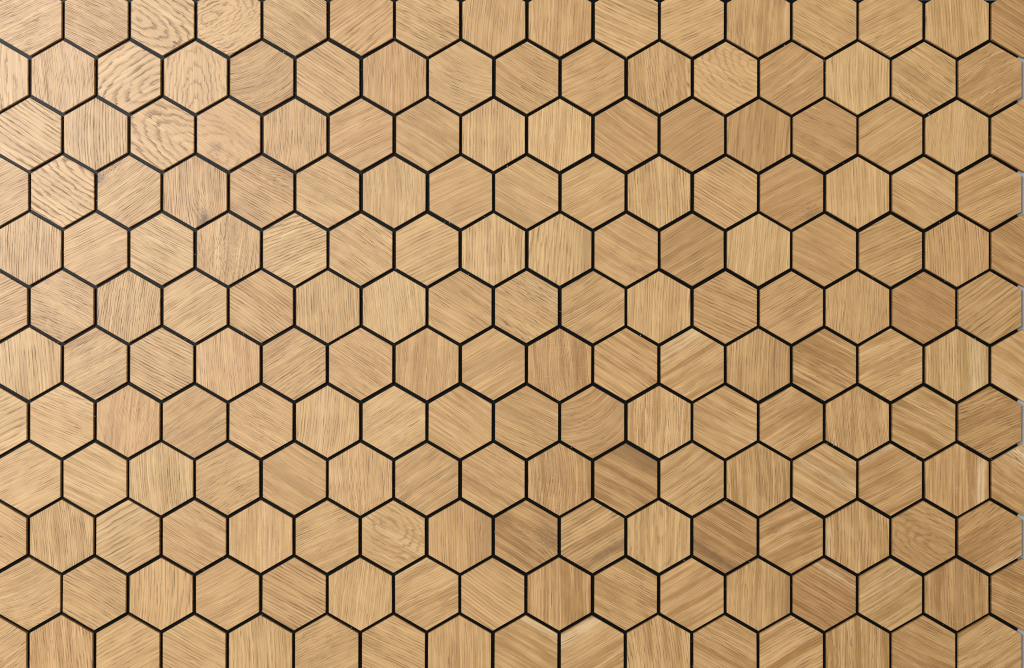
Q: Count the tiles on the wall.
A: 192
